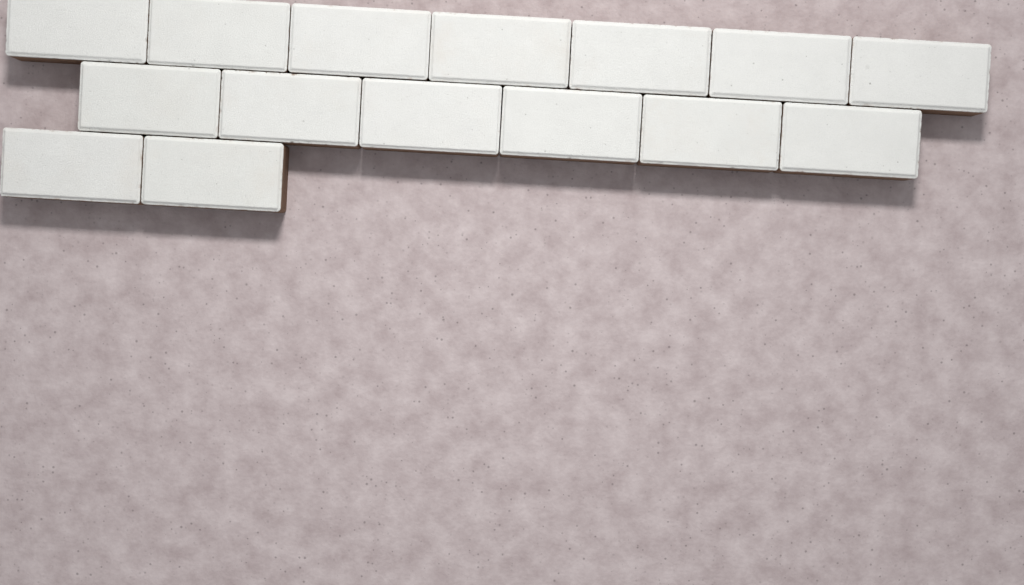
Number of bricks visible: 15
